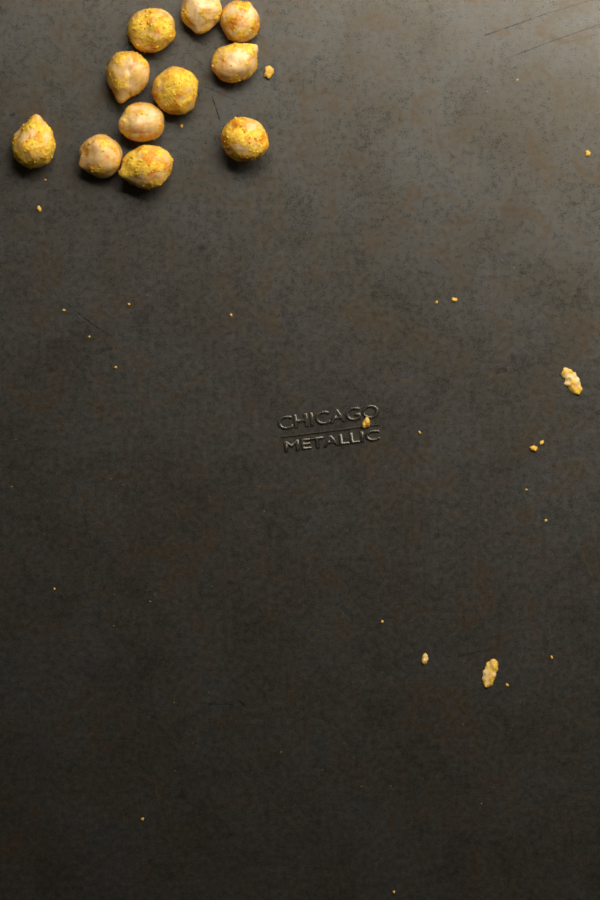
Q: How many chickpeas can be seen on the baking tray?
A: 11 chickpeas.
